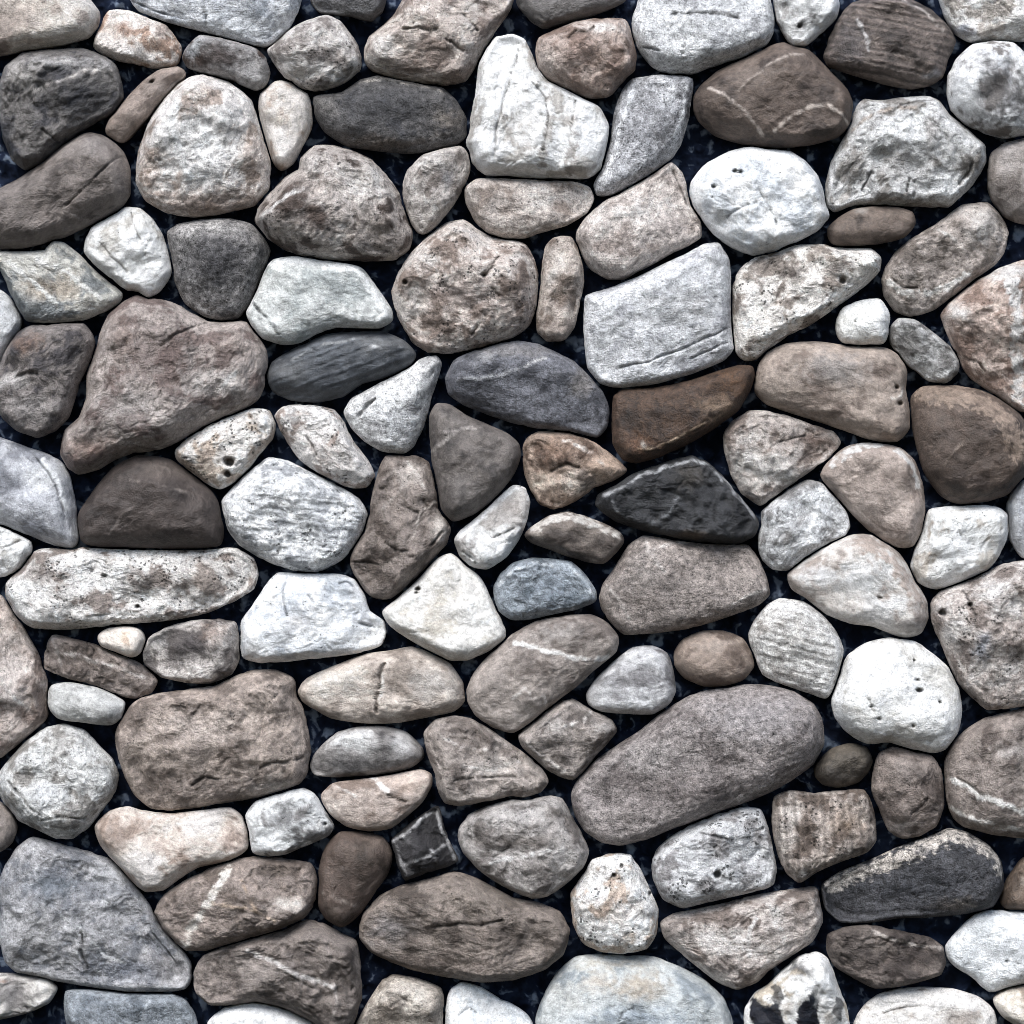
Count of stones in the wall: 124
